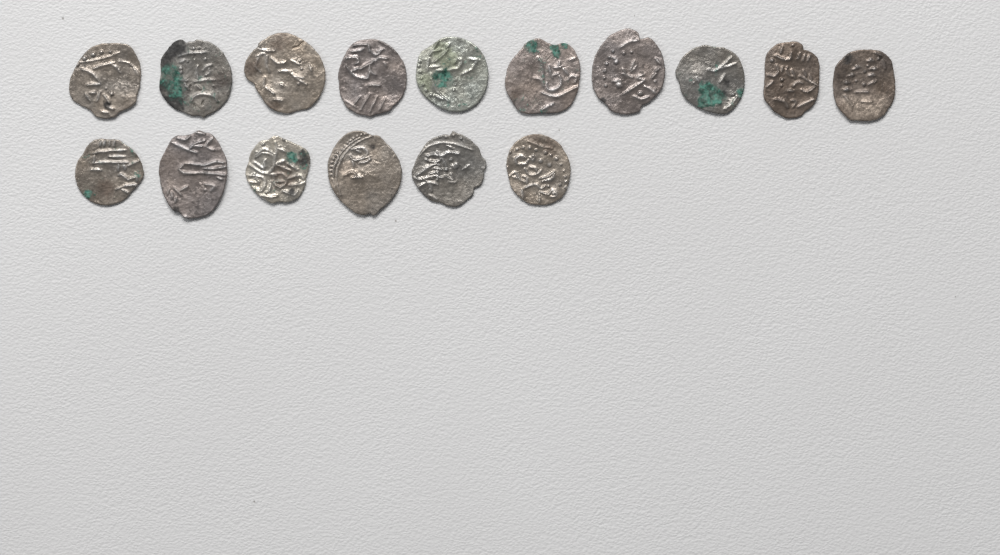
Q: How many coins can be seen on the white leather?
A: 16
